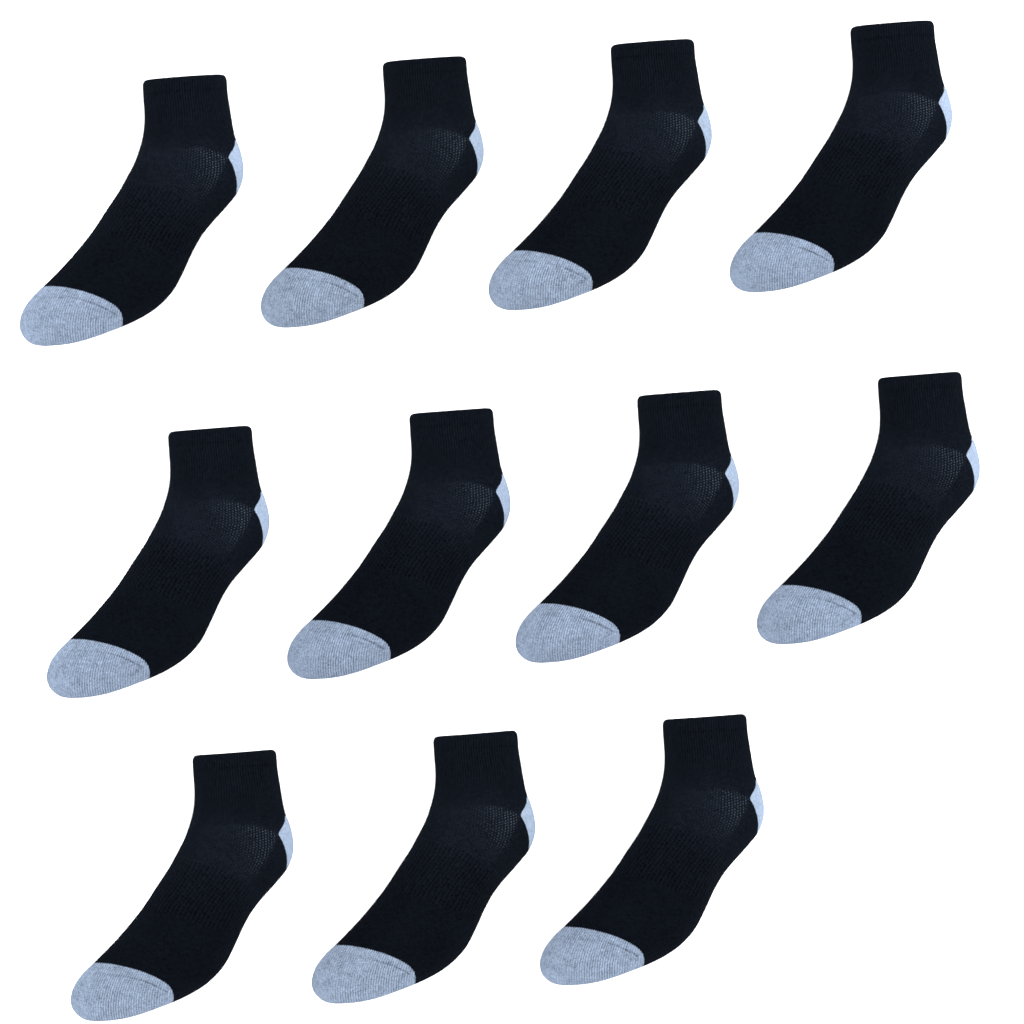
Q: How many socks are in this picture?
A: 11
